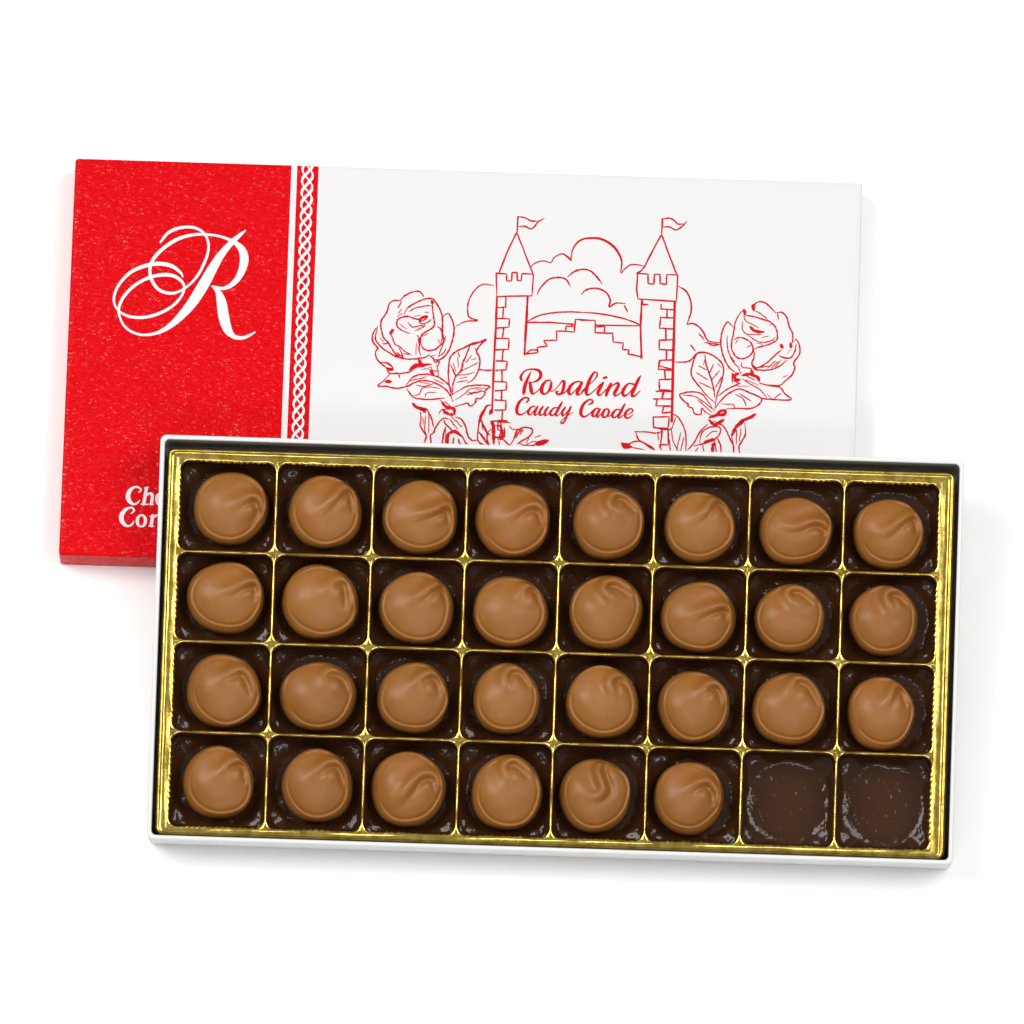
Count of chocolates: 30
